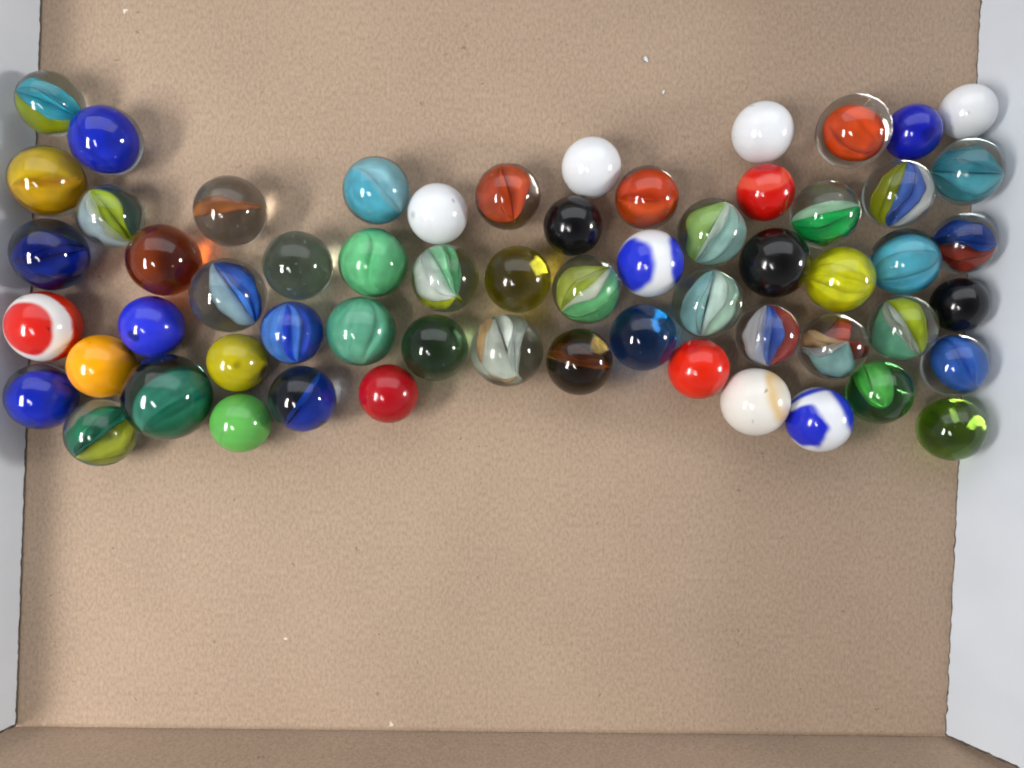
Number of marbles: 60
